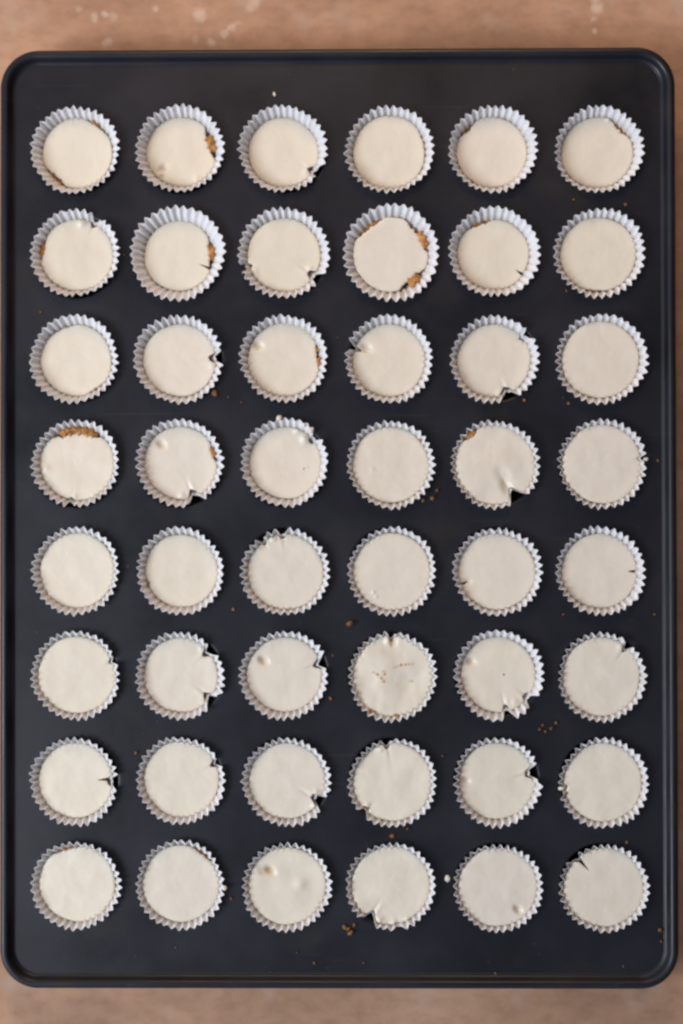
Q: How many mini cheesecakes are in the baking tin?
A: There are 48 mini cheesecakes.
